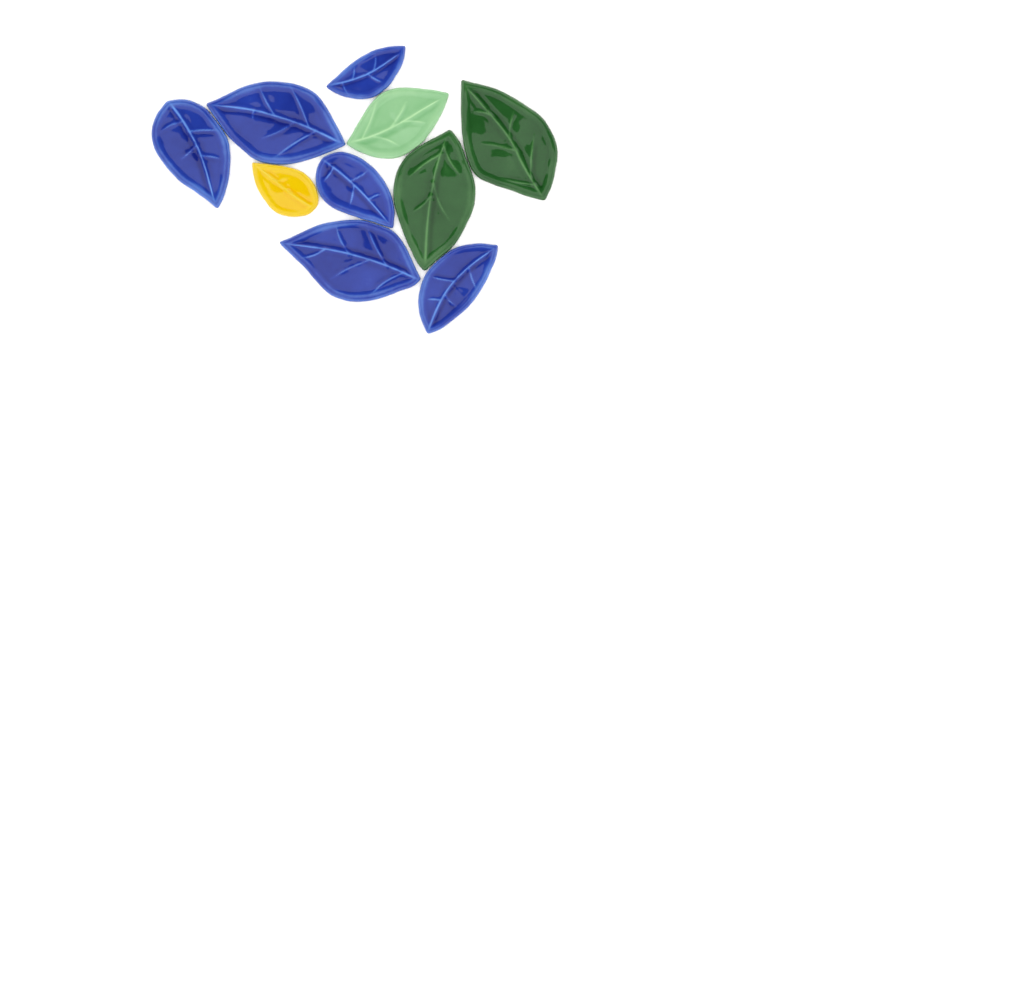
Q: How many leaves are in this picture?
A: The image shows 10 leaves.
